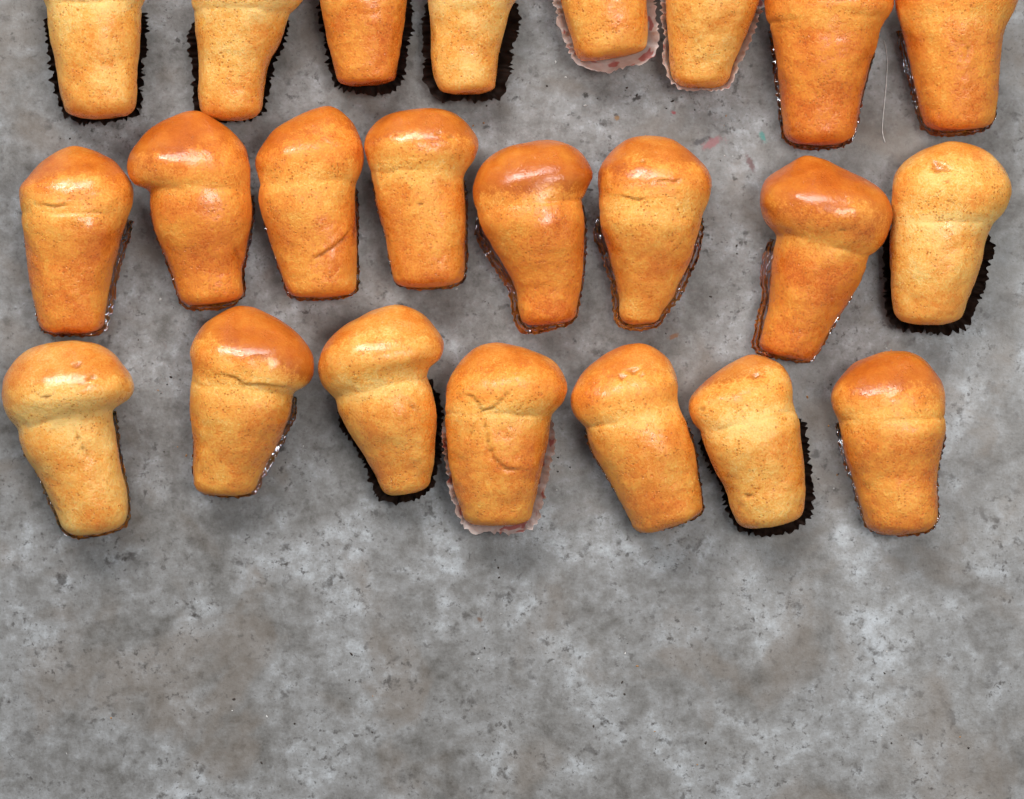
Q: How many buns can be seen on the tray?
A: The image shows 23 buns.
